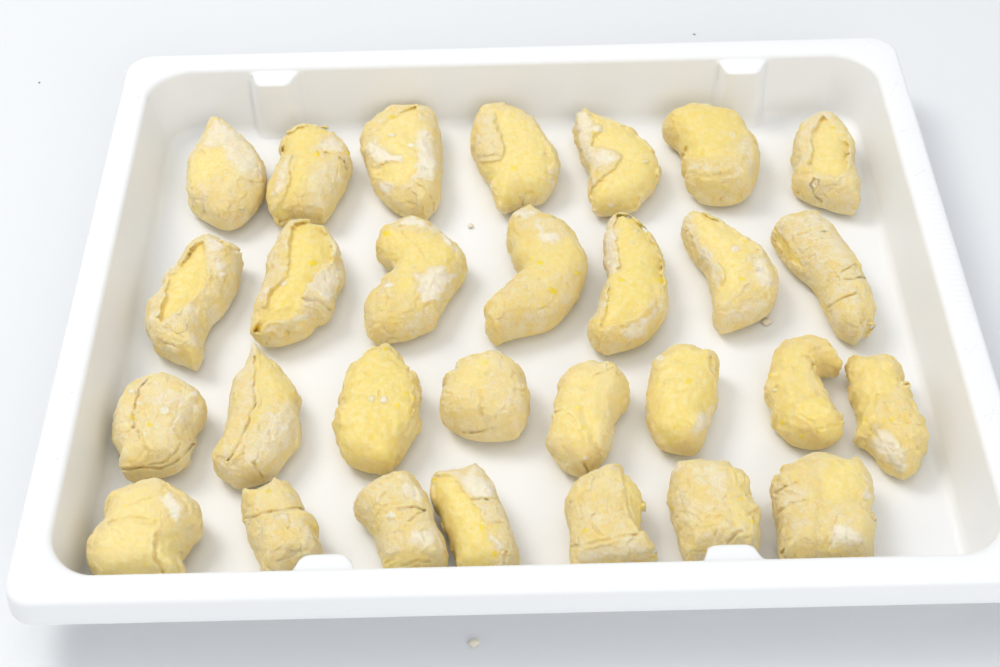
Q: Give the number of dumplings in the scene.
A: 29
